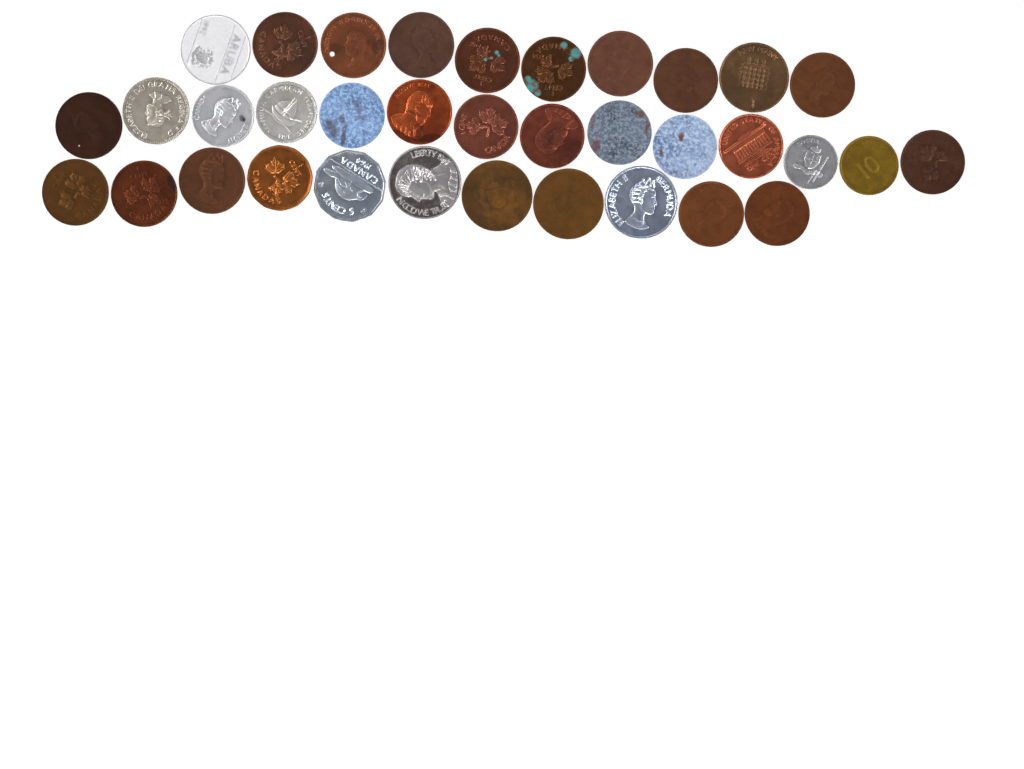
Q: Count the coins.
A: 35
